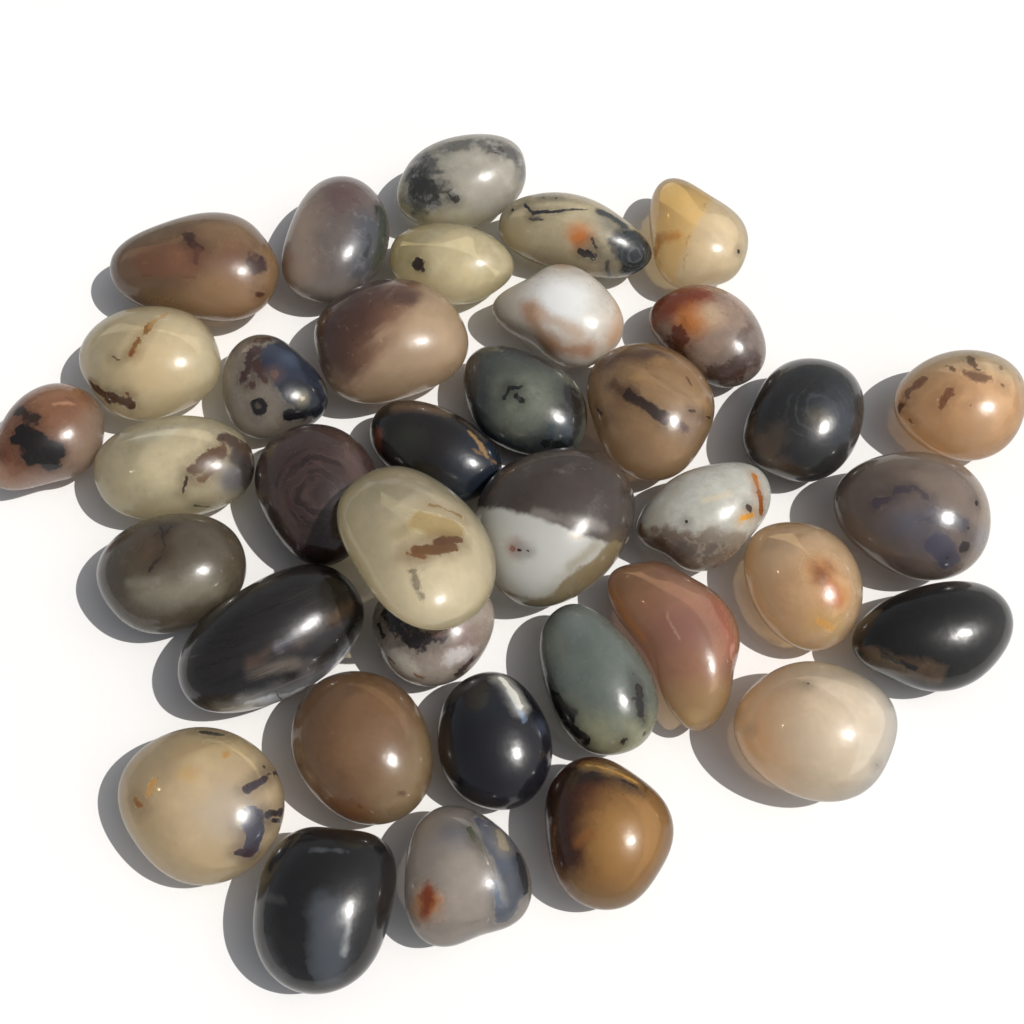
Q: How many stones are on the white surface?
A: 37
